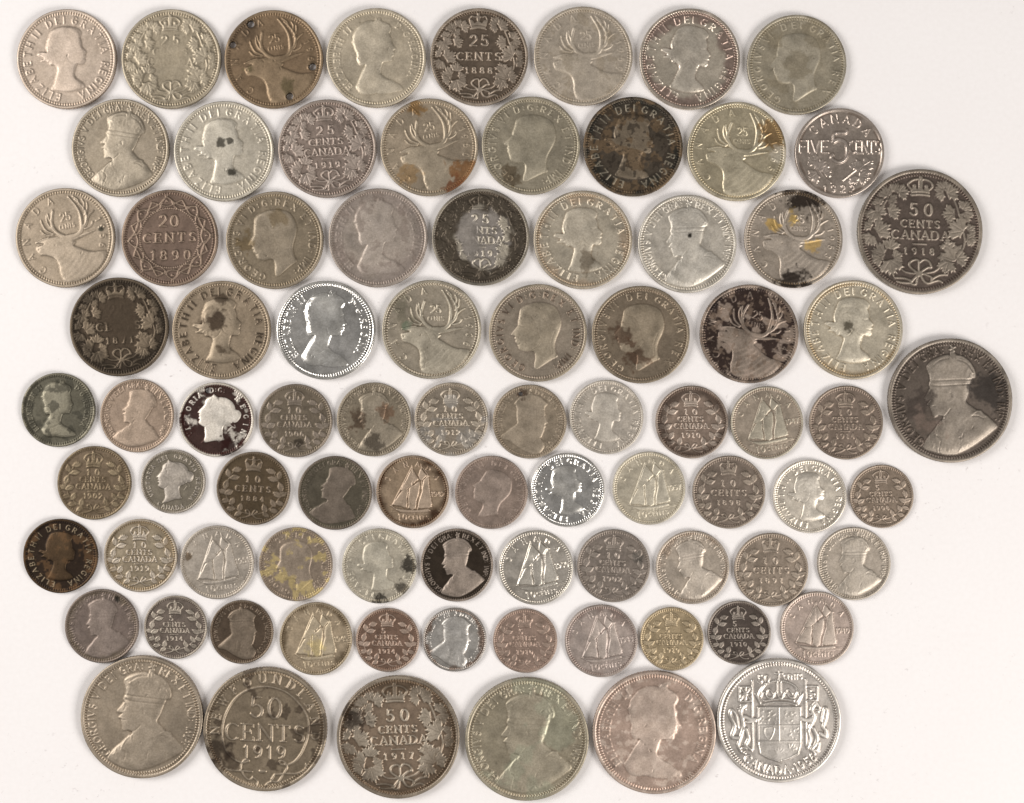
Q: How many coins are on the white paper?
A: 84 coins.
